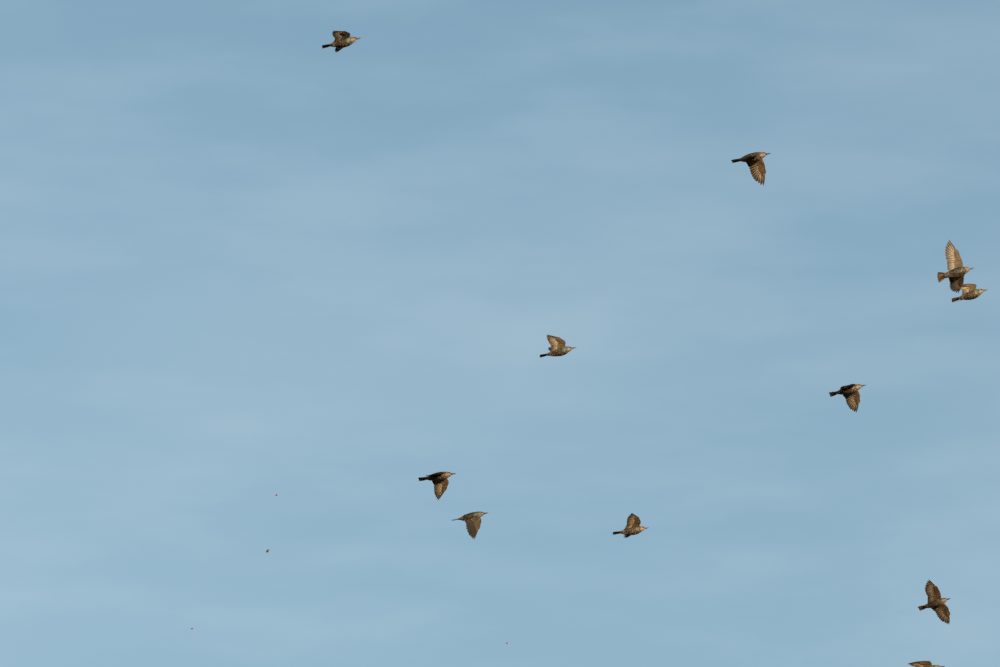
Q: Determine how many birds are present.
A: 11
